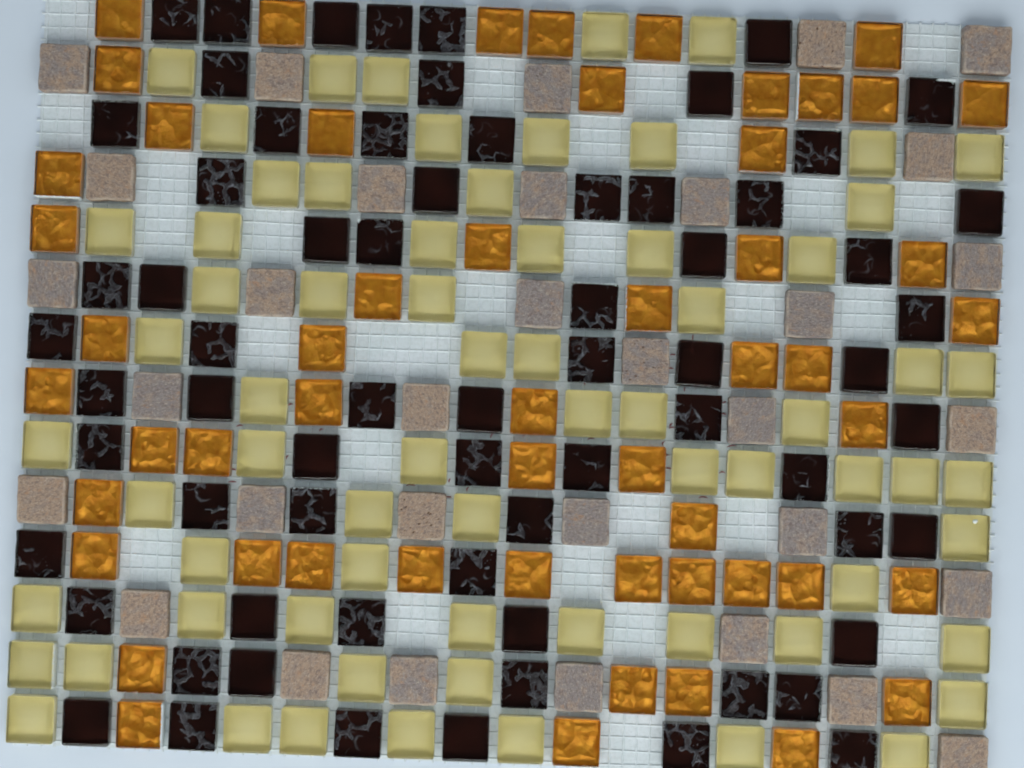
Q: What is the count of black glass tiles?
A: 68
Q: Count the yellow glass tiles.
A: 69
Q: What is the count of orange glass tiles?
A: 54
